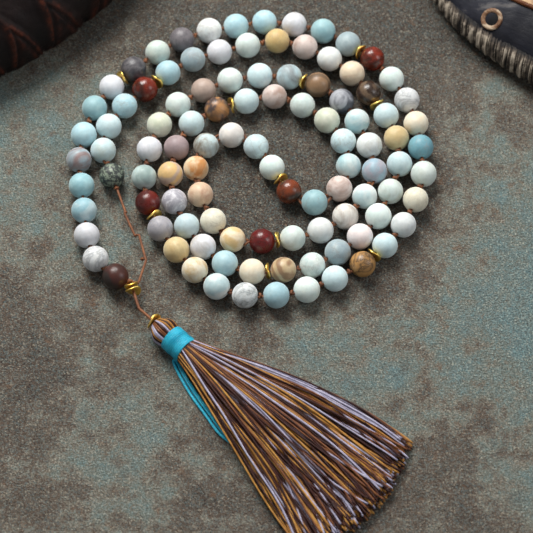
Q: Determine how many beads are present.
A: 104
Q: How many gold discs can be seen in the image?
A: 14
